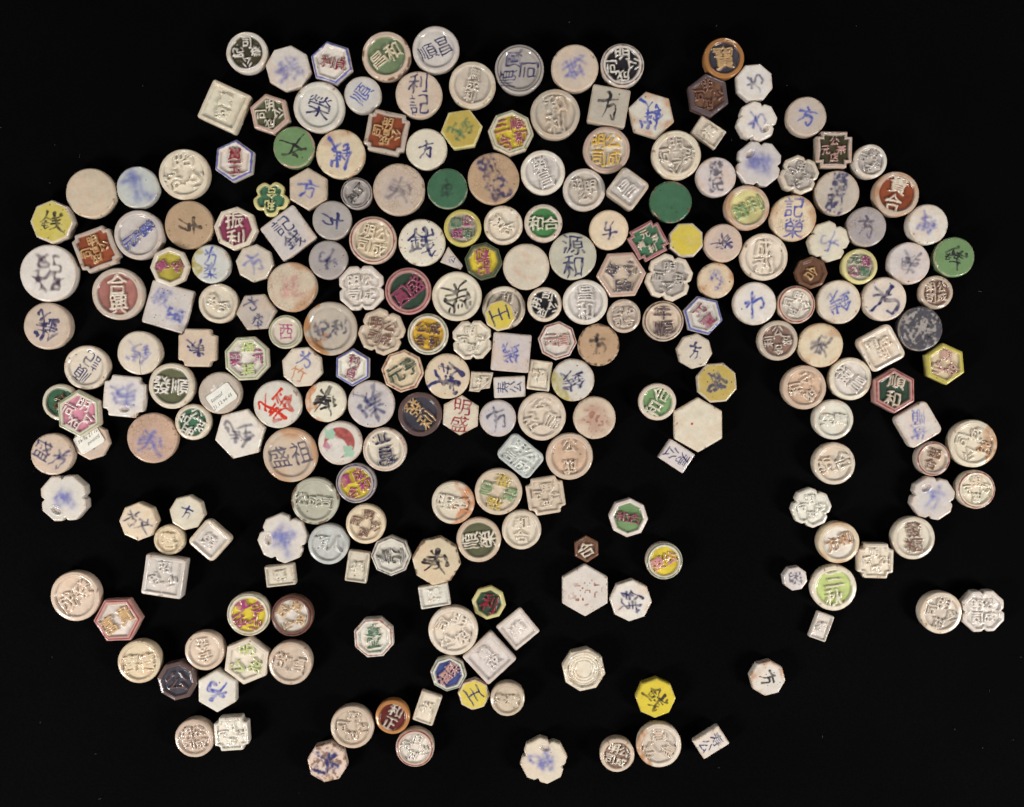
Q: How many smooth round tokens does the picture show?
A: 59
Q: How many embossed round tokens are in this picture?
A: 77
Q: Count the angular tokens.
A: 81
